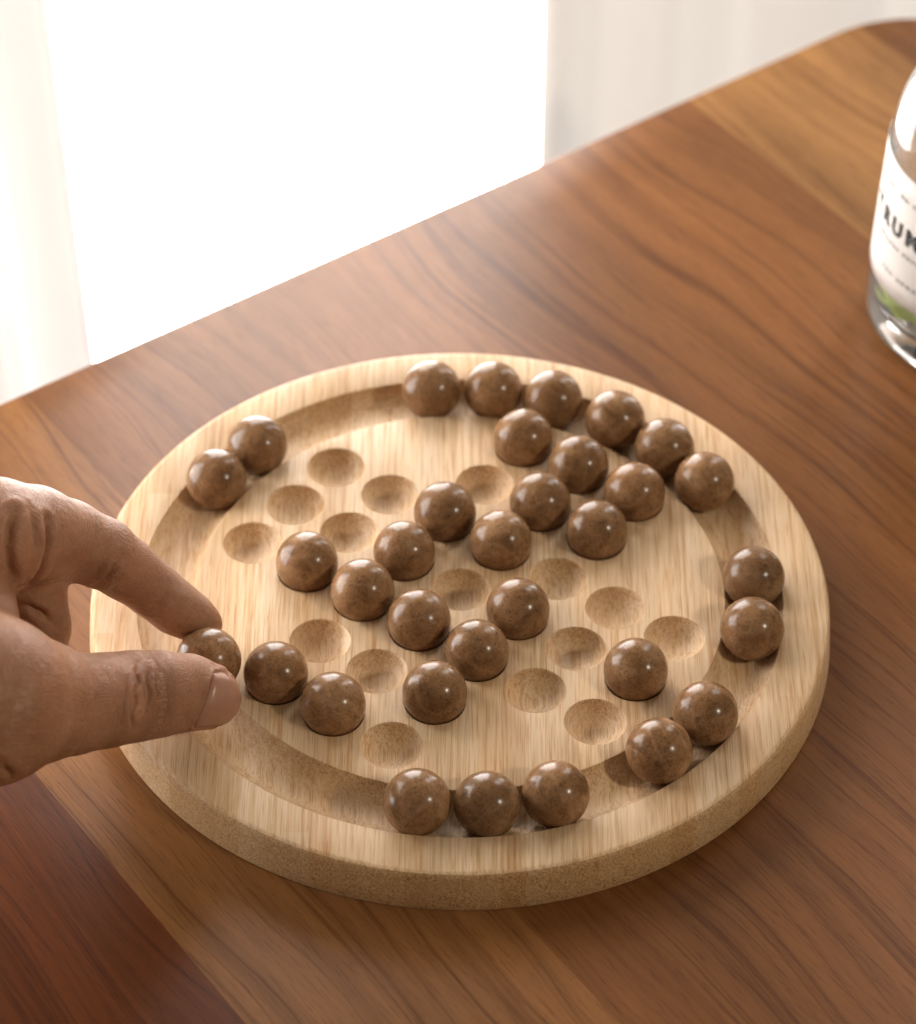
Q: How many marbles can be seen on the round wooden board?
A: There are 33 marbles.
